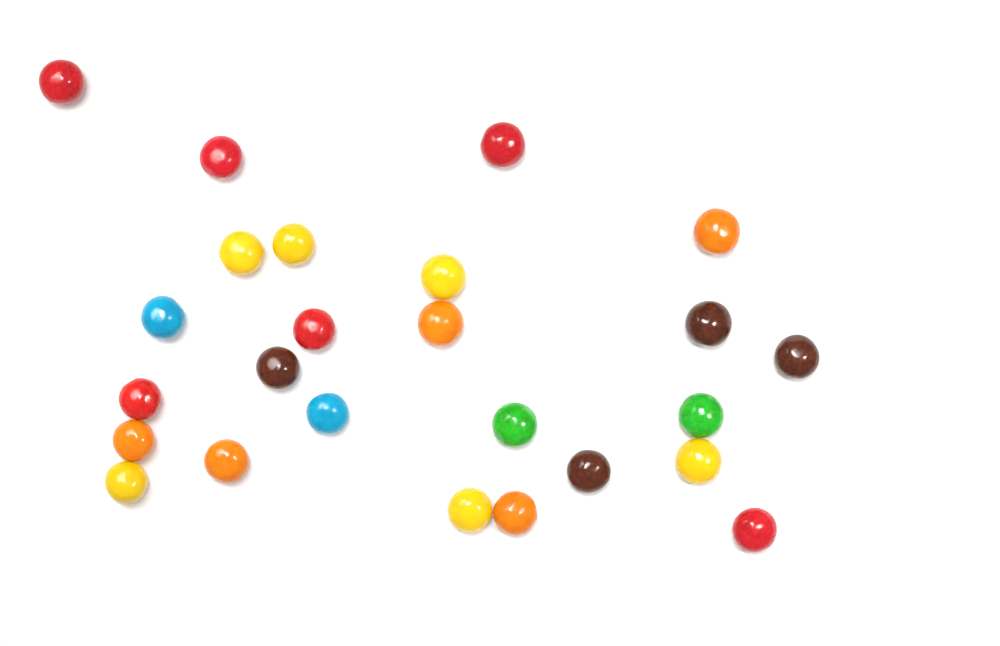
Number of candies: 25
